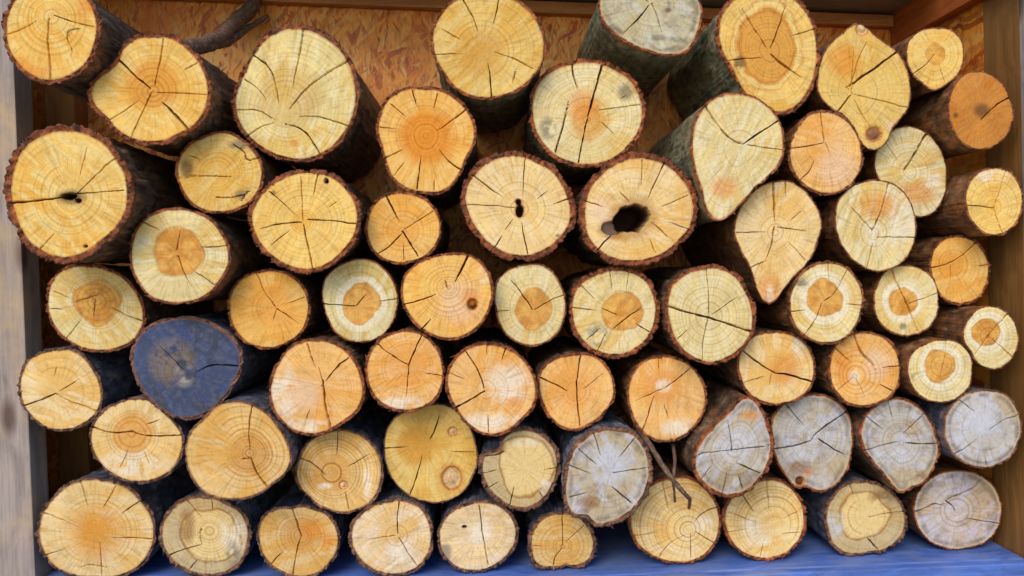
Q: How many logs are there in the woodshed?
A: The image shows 65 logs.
